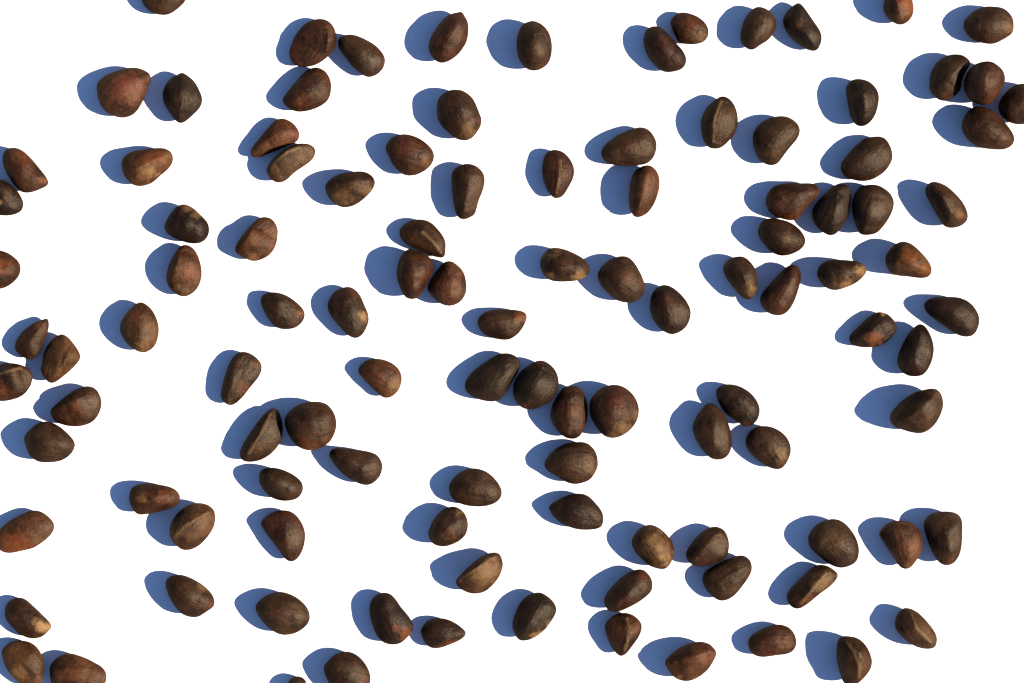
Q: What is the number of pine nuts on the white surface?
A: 111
